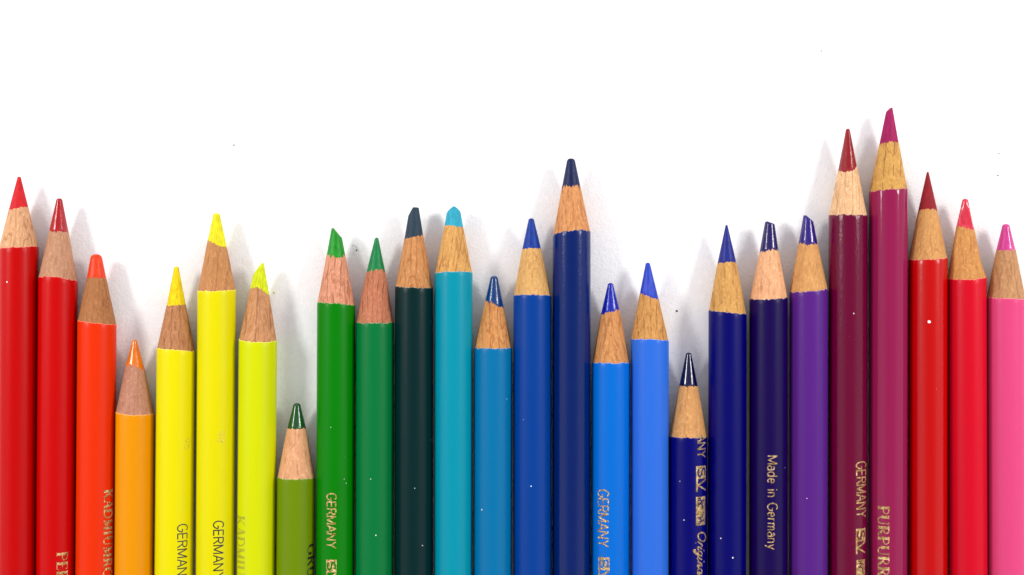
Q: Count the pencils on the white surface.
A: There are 26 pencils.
